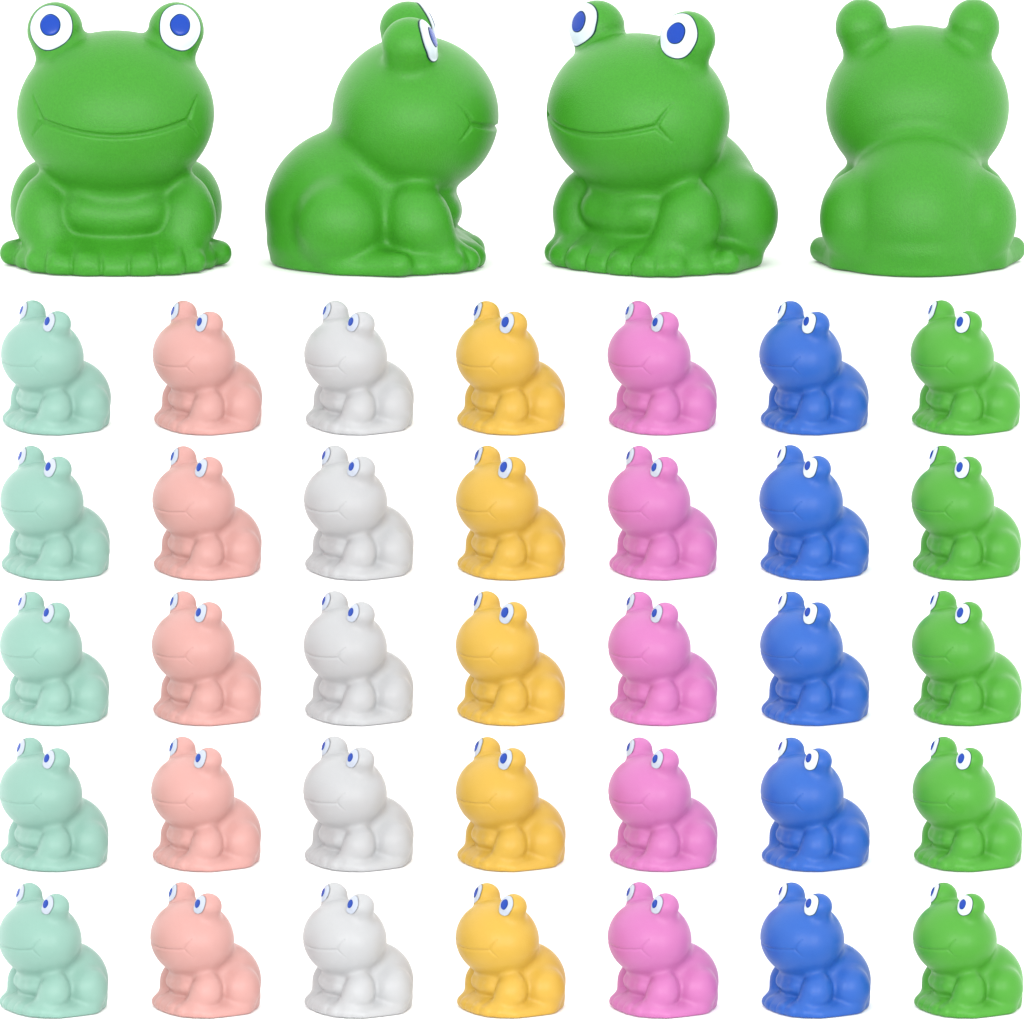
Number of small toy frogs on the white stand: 35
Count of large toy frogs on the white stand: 4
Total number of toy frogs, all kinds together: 39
